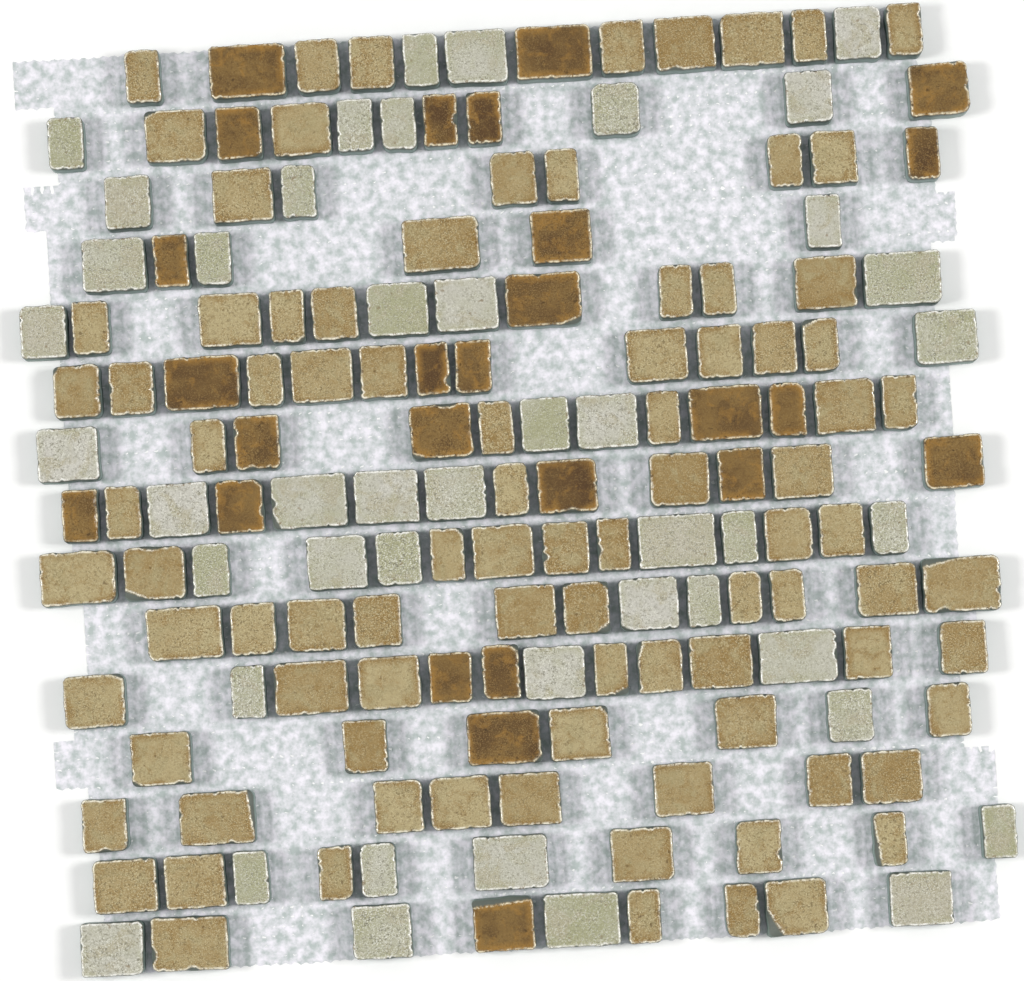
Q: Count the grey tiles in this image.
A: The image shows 45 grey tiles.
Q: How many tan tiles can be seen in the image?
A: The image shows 90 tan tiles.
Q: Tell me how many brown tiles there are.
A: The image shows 26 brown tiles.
